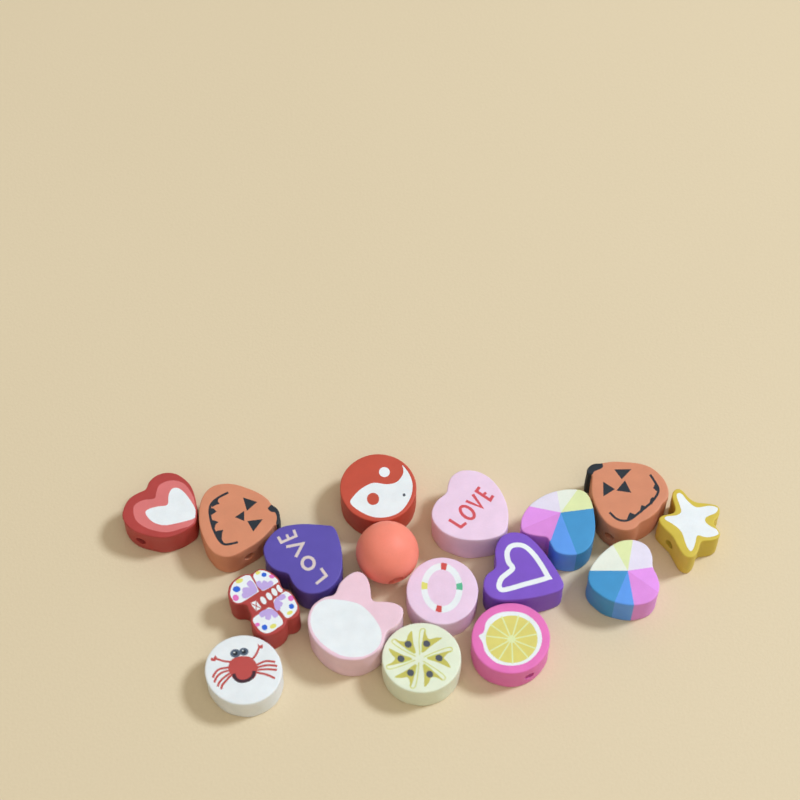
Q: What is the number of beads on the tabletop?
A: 17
